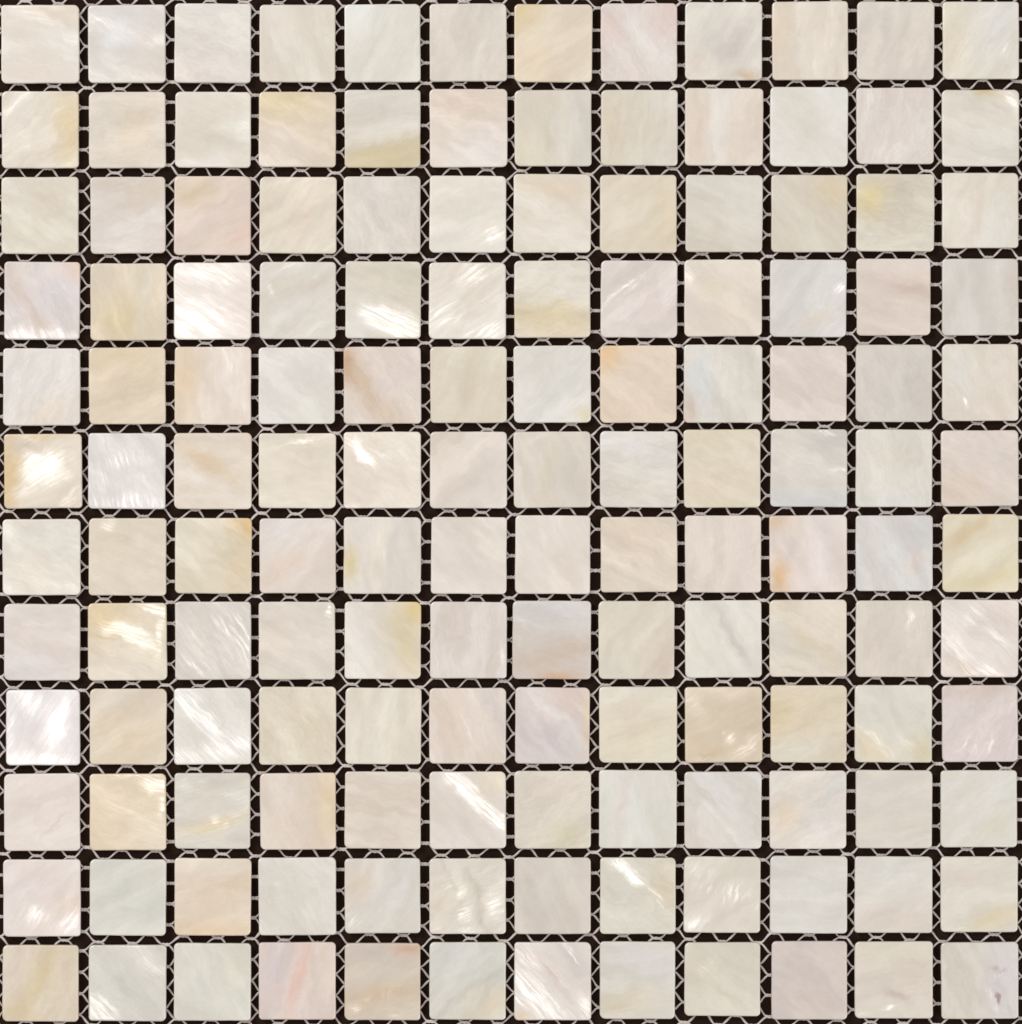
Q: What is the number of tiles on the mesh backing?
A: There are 144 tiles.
